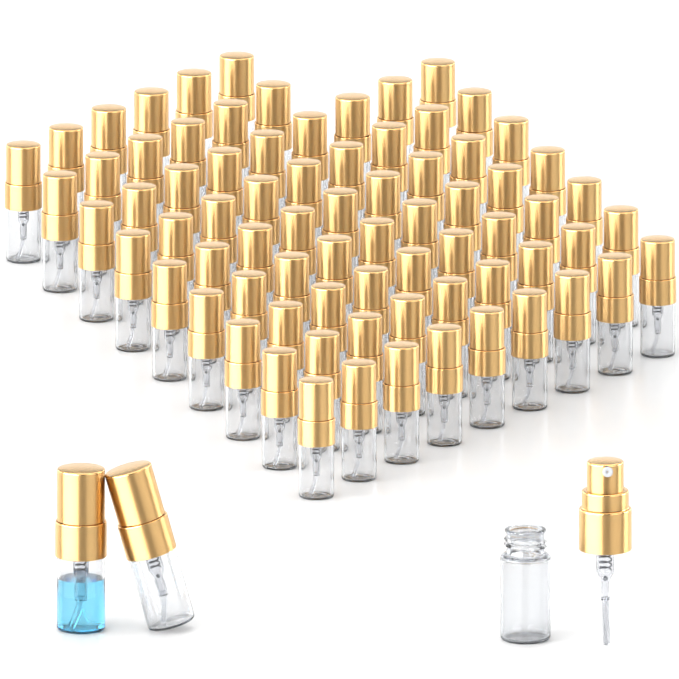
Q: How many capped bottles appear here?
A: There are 77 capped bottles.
